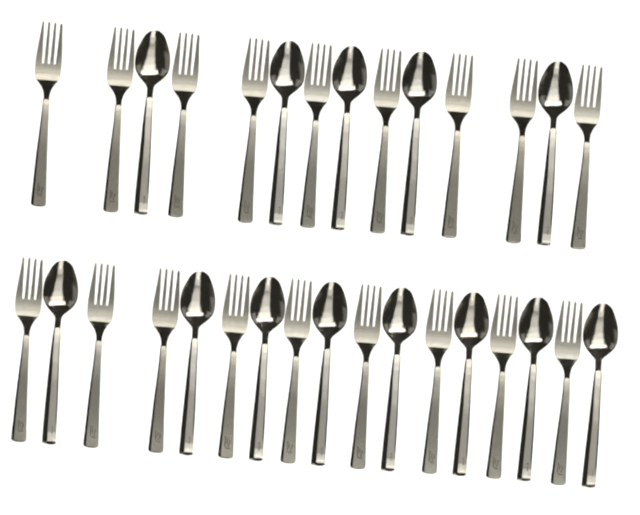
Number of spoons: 13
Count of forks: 18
